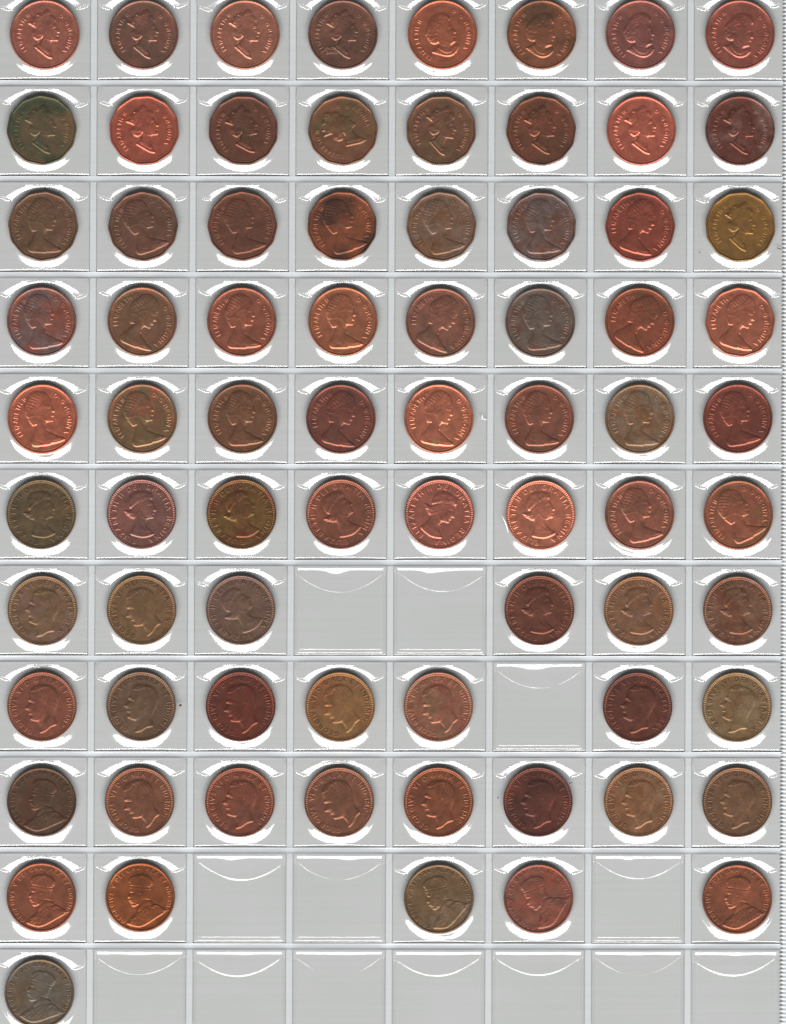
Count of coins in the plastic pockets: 75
